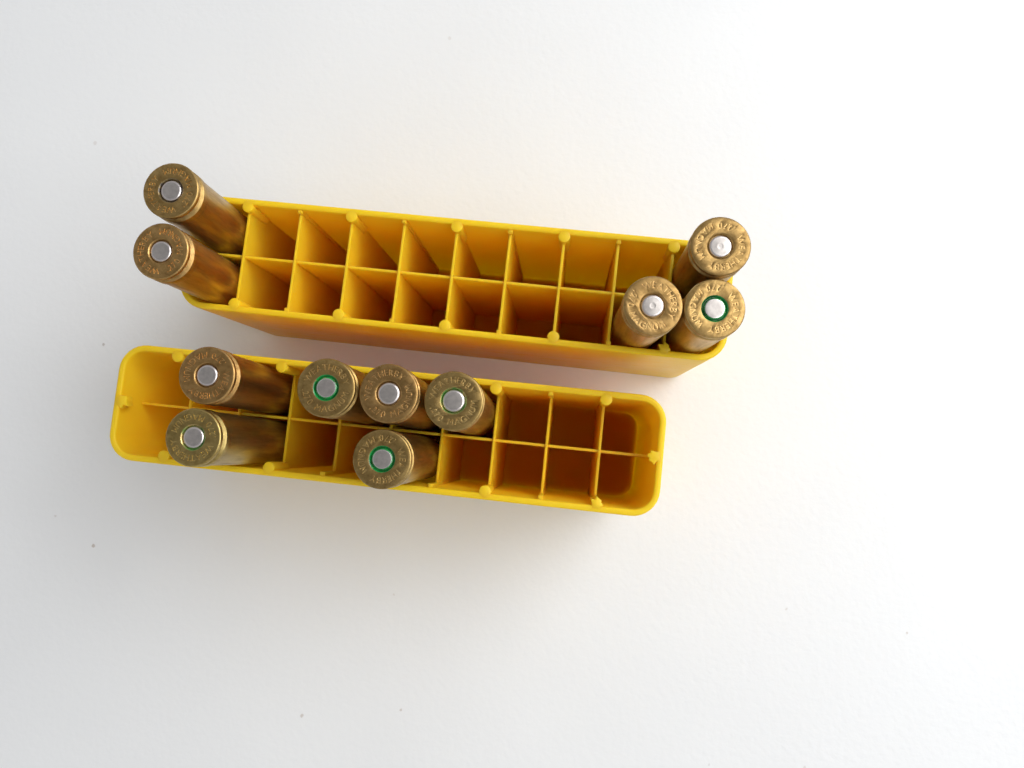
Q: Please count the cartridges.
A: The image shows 11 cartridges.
